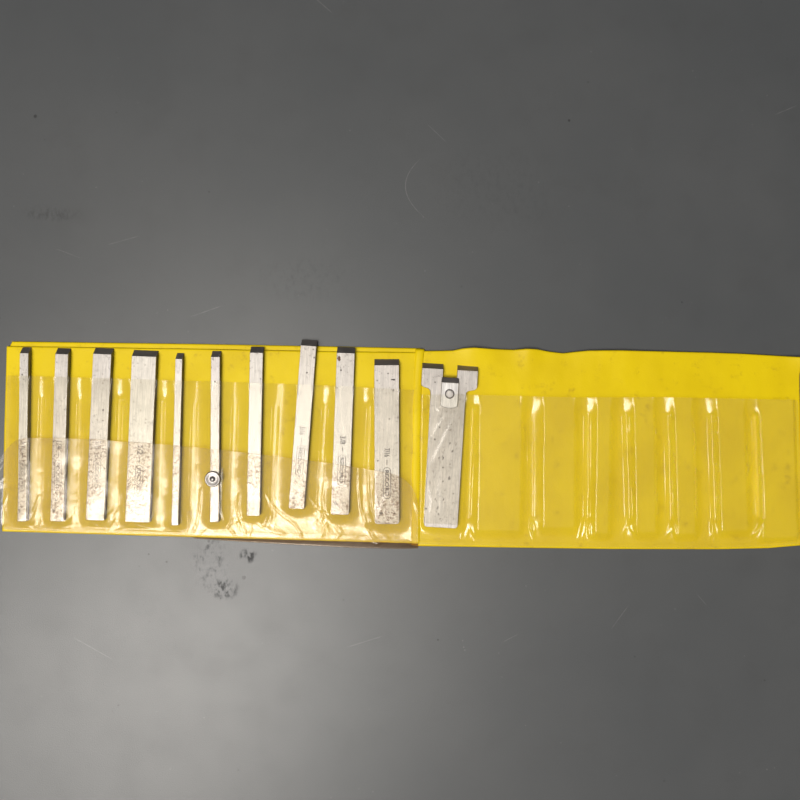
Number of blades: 11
